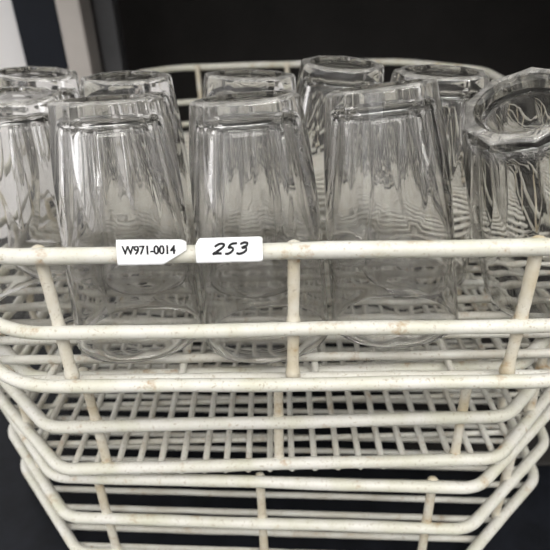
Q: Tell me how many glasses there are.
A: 10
